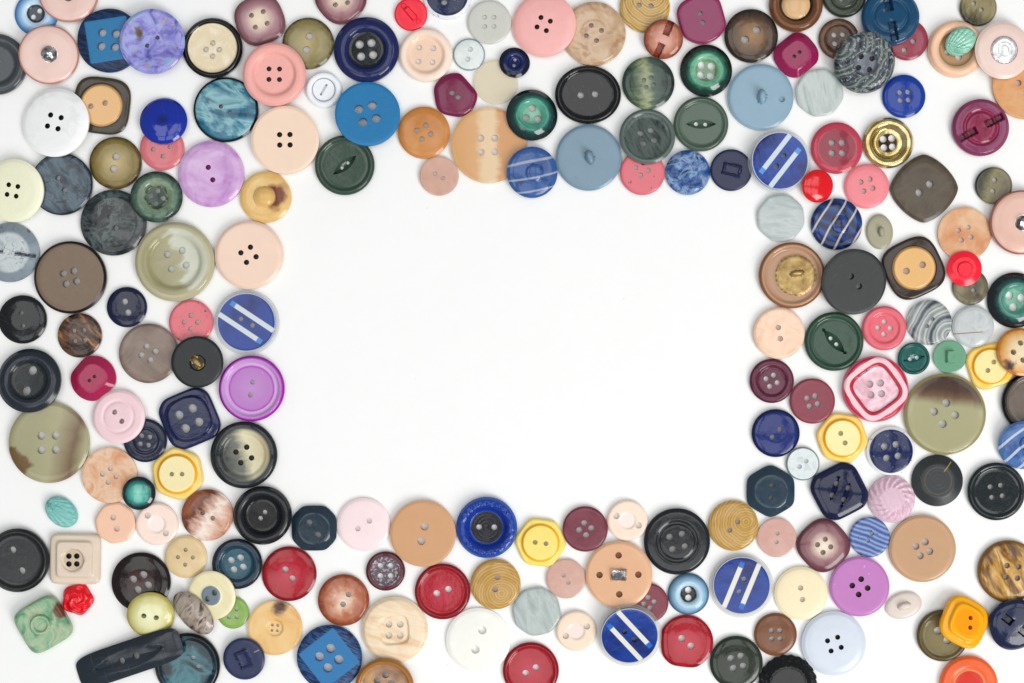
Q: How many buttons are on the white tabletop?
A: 200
